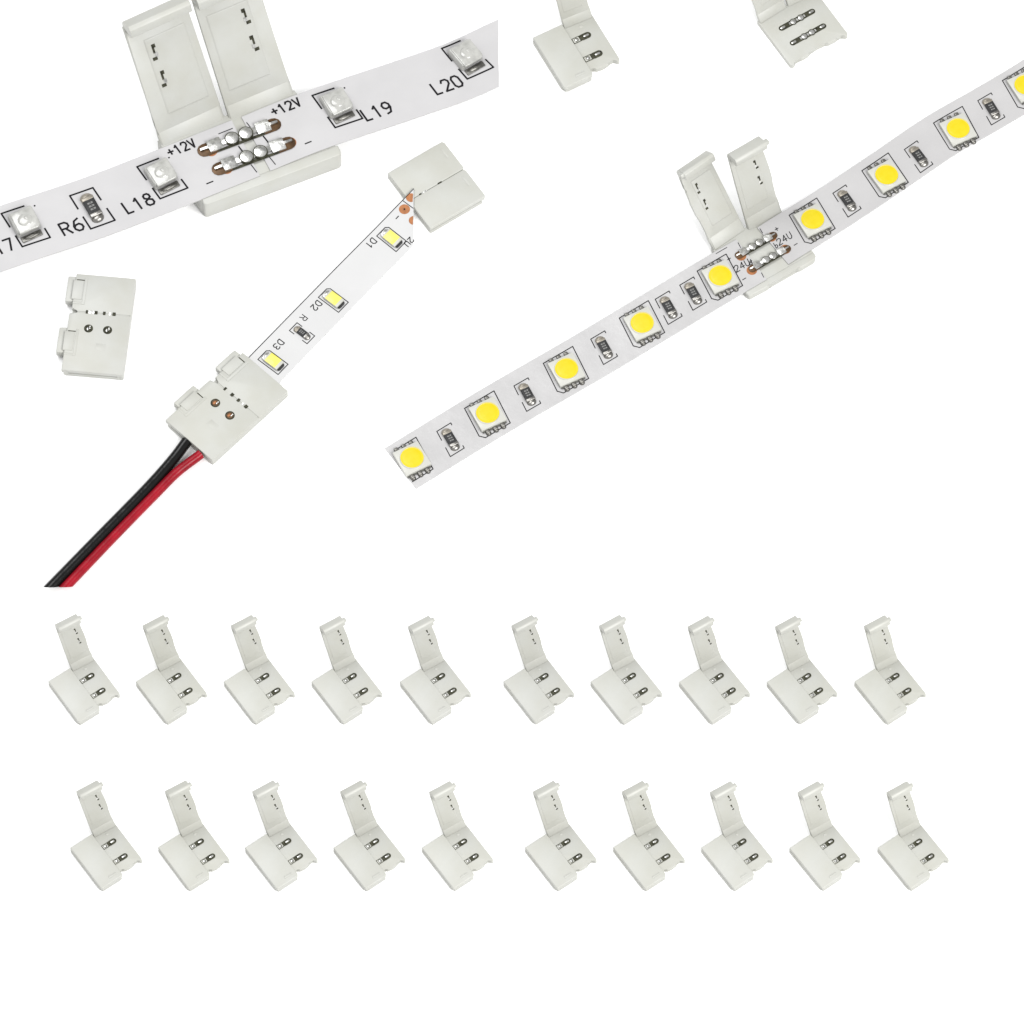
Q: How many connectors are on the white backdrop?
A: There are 27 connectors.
